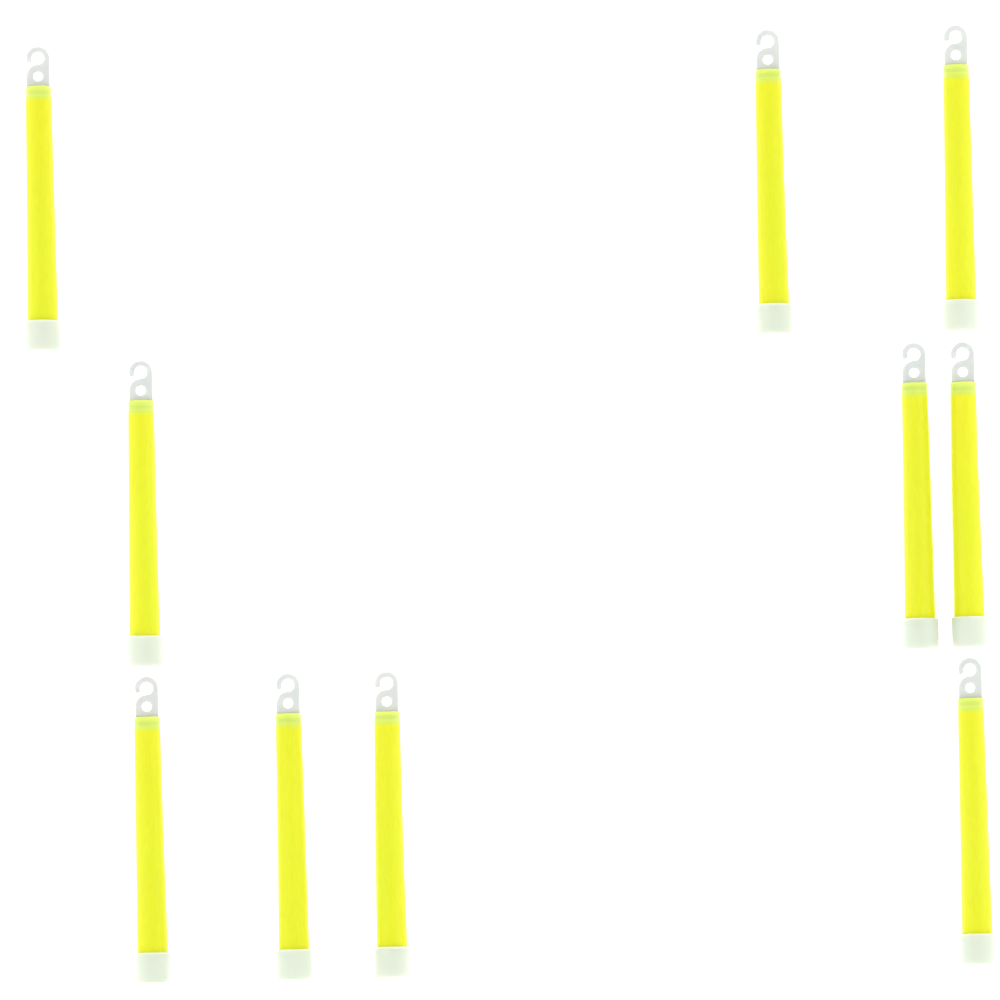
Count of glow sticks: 10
